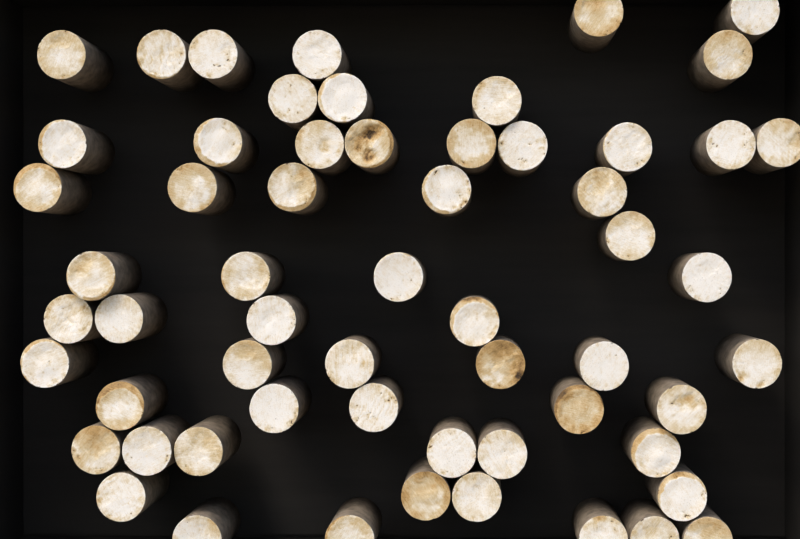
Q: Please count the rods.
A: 59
